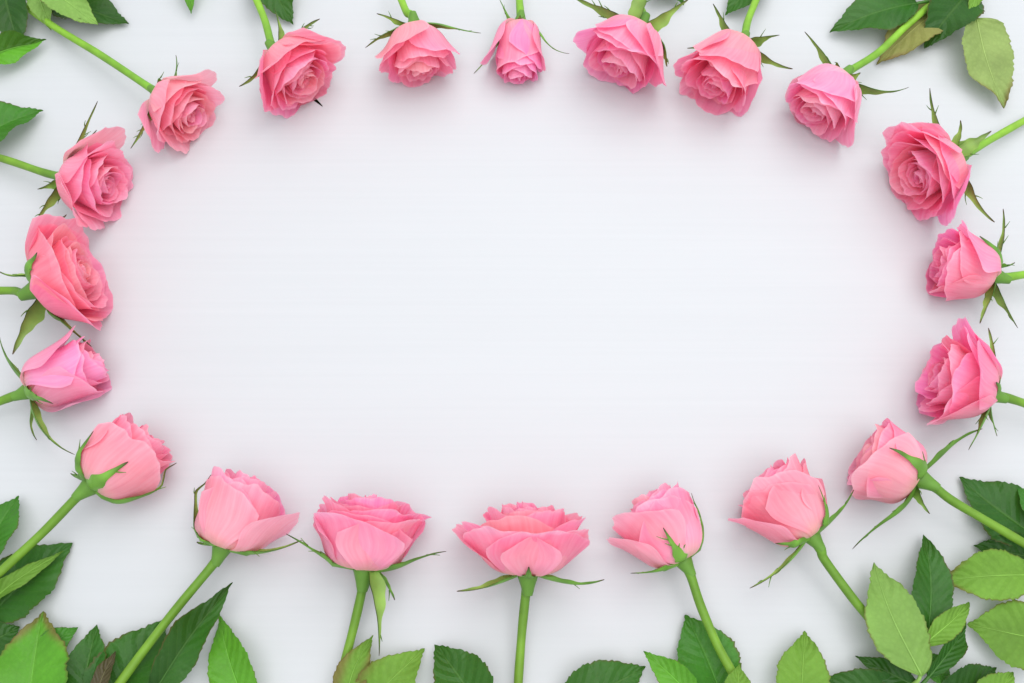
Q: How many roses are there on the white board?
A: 20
